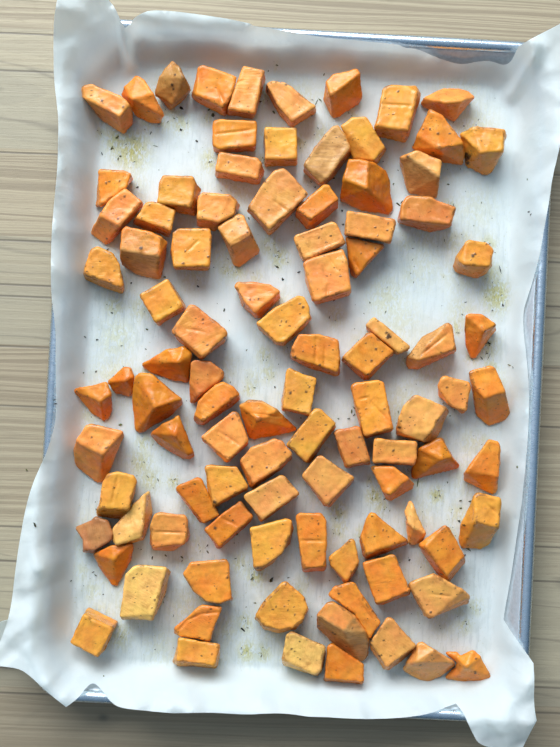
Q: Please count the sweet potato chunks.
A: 98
